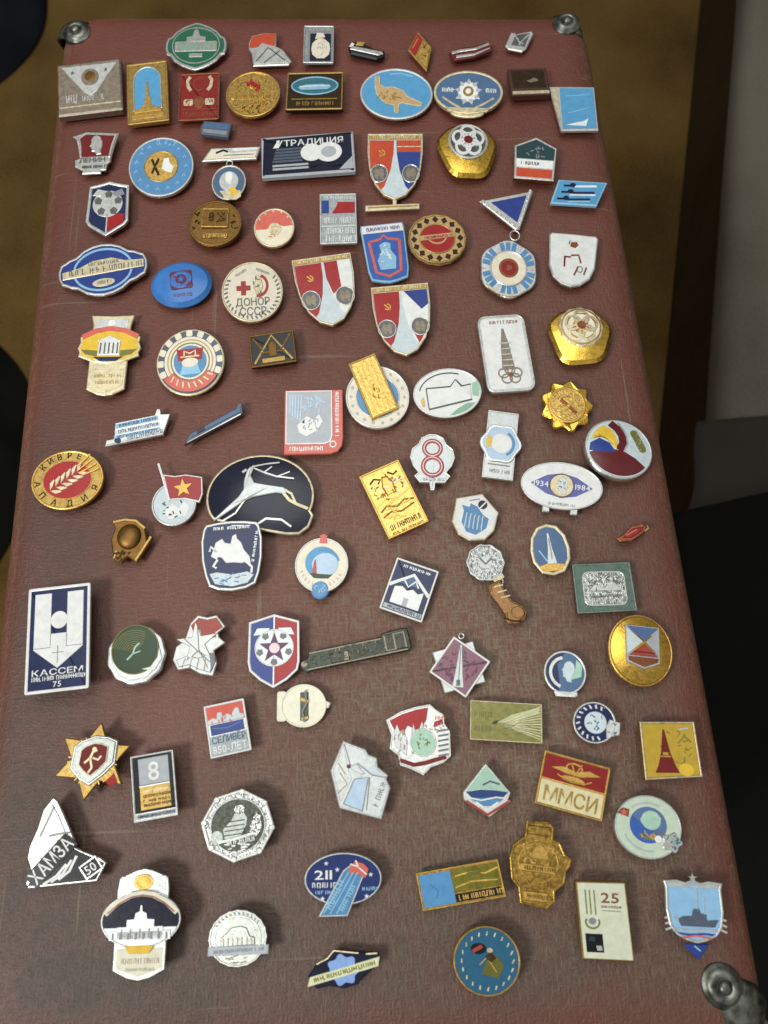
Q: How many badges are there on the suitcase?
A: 97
